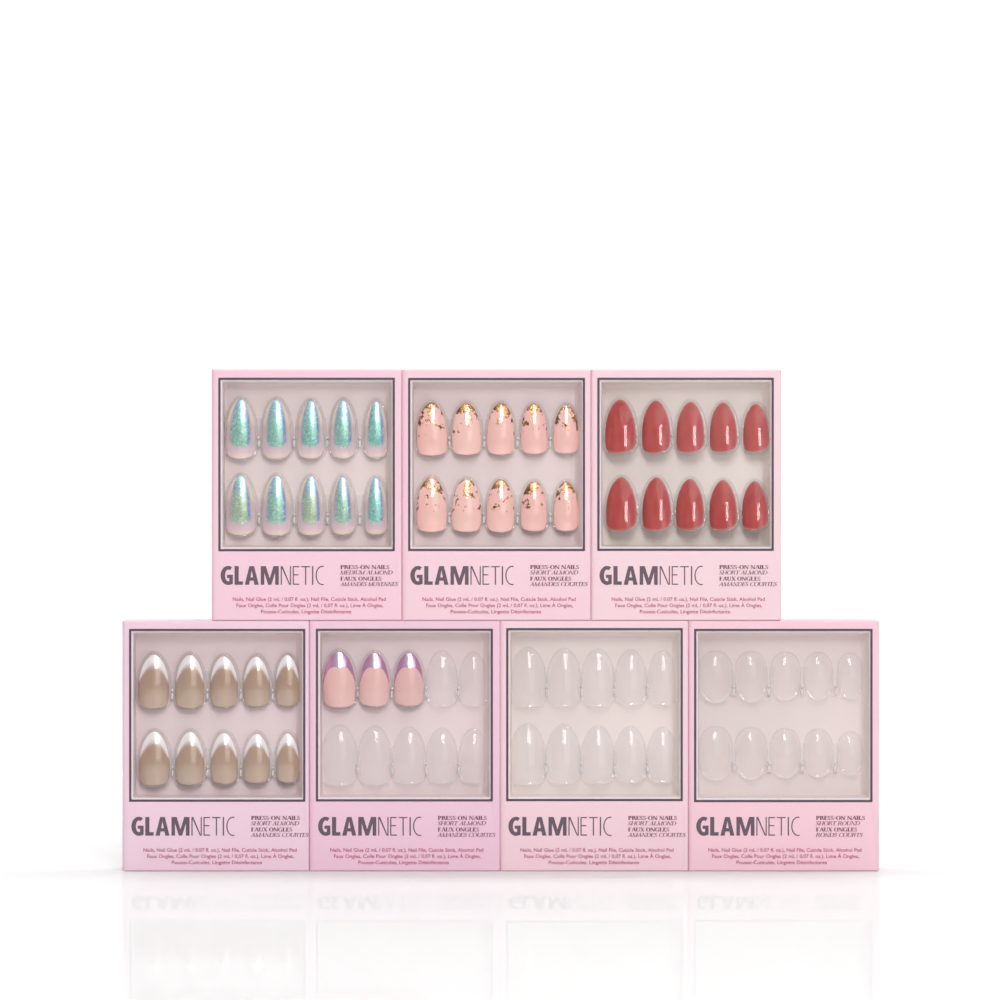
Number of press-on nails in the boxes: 43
